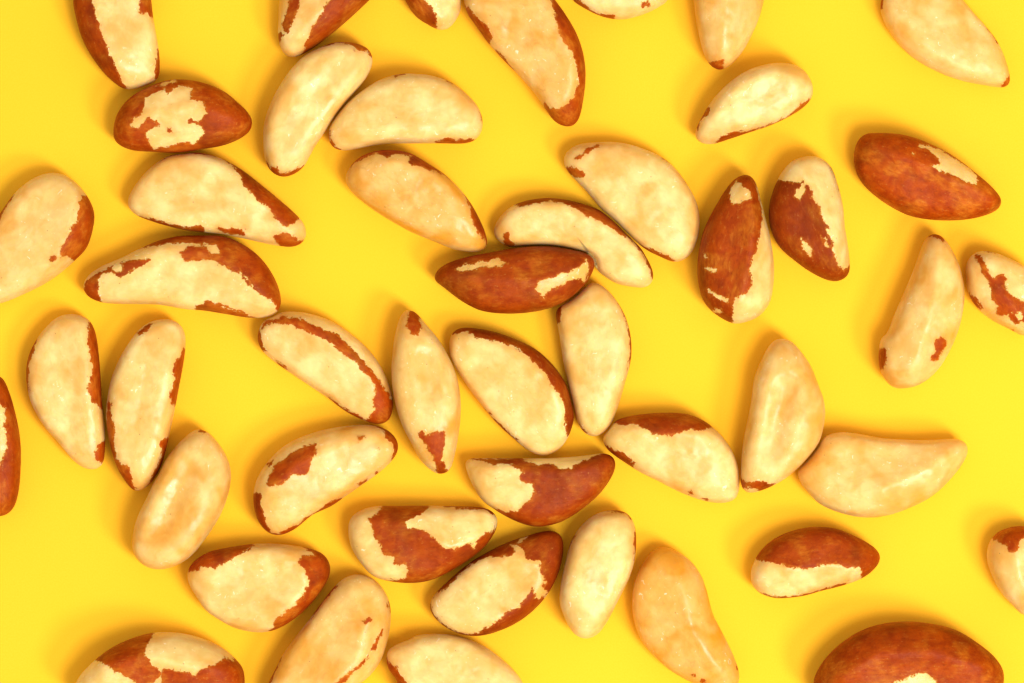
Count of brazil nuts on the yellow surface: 47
